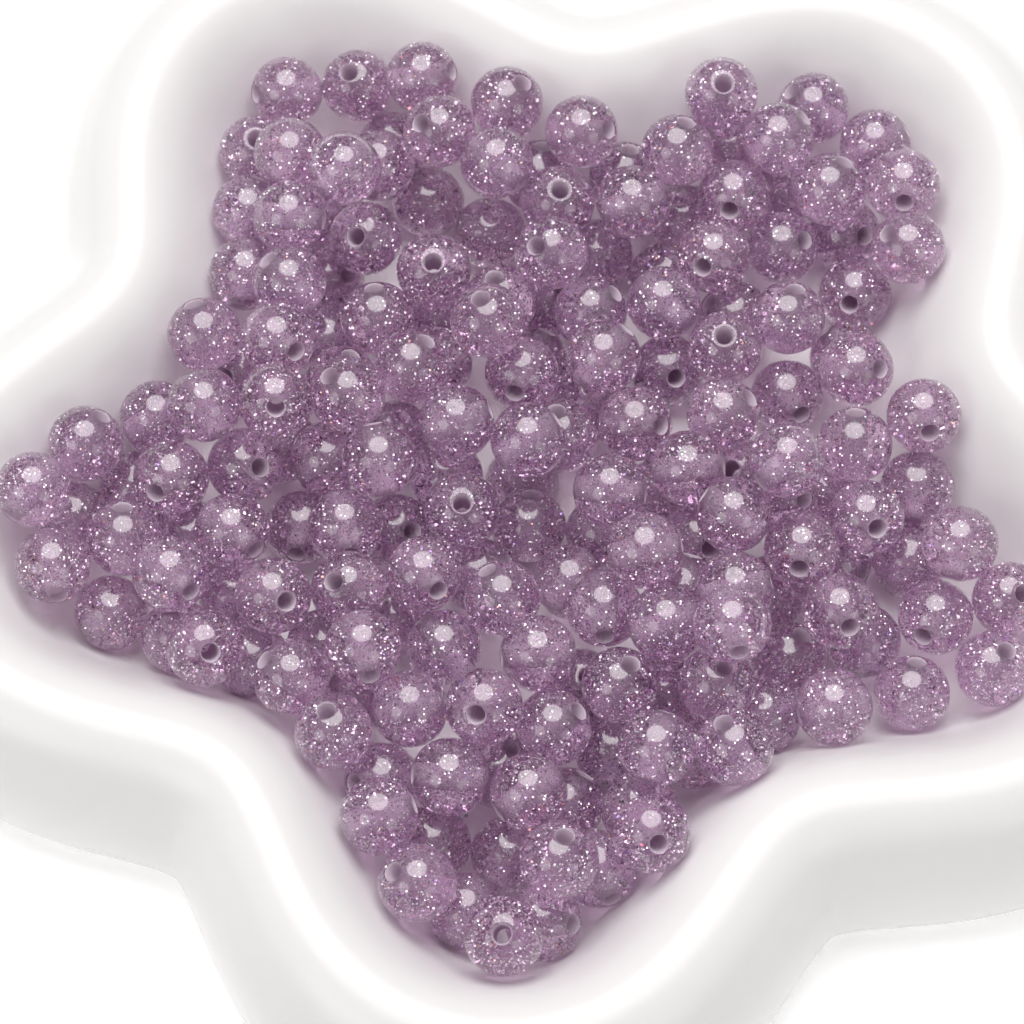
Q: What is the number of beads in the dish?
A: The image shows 181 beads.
